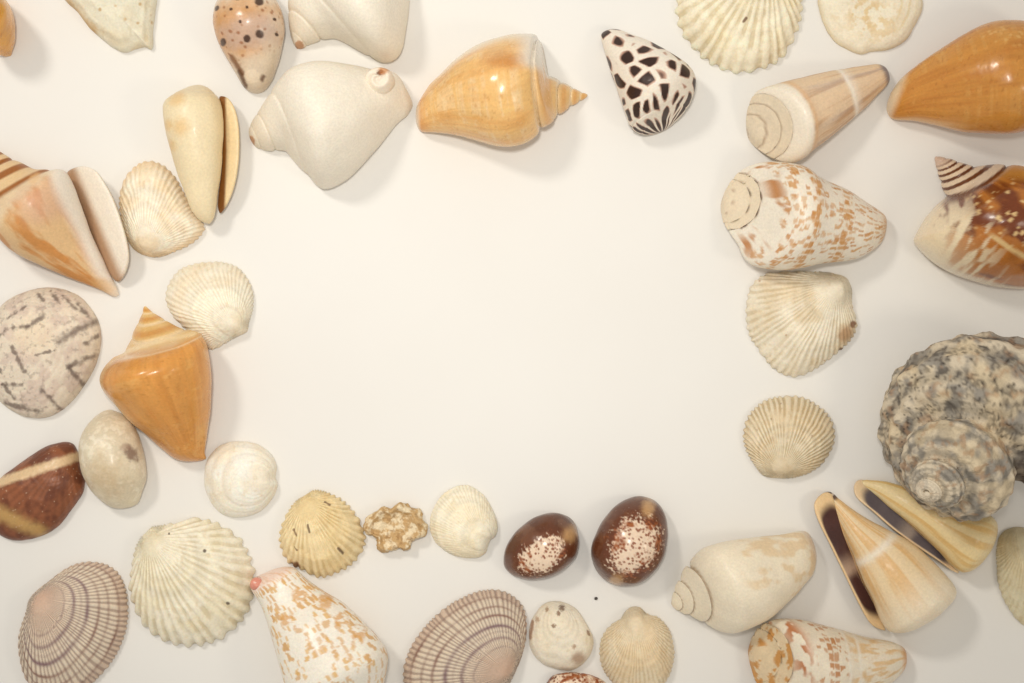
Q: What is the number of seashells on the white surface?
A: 42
